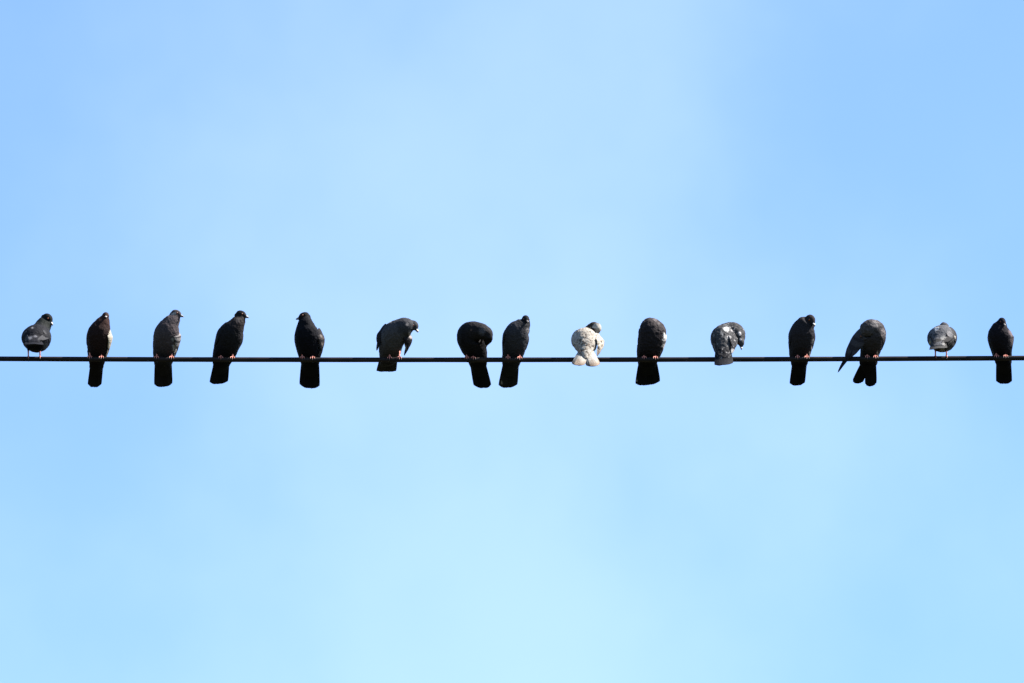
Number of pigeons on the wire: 15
